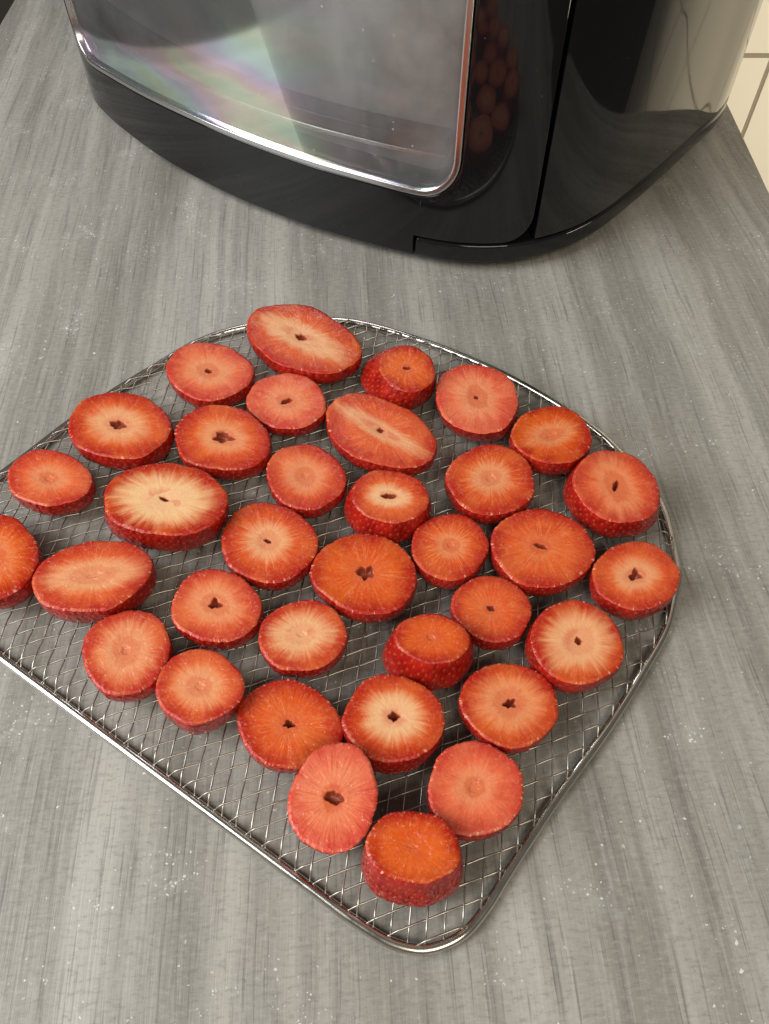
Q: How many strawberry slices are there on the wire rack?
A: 35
